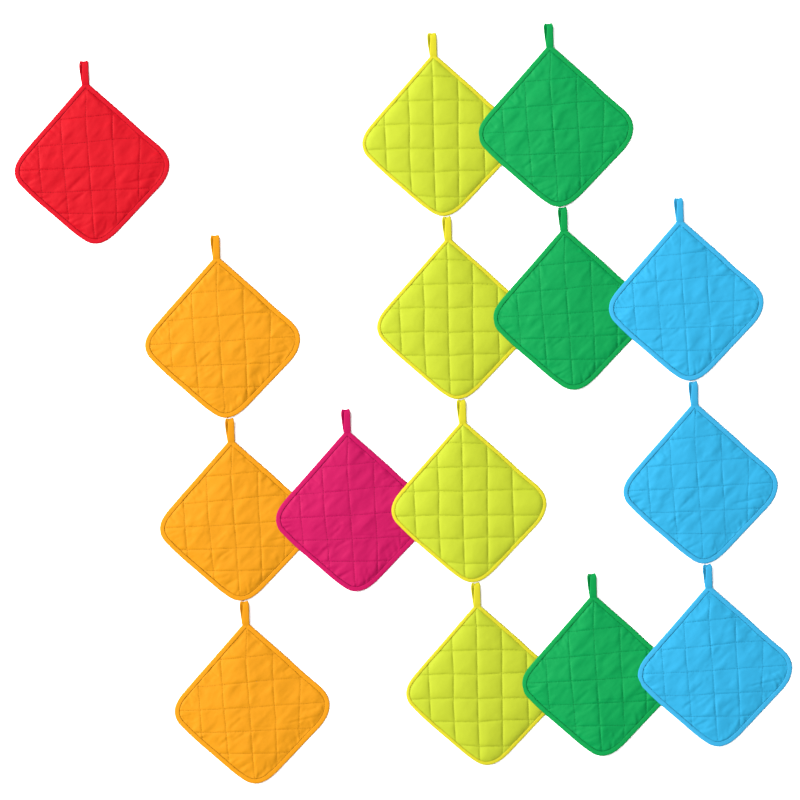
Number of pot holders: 15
